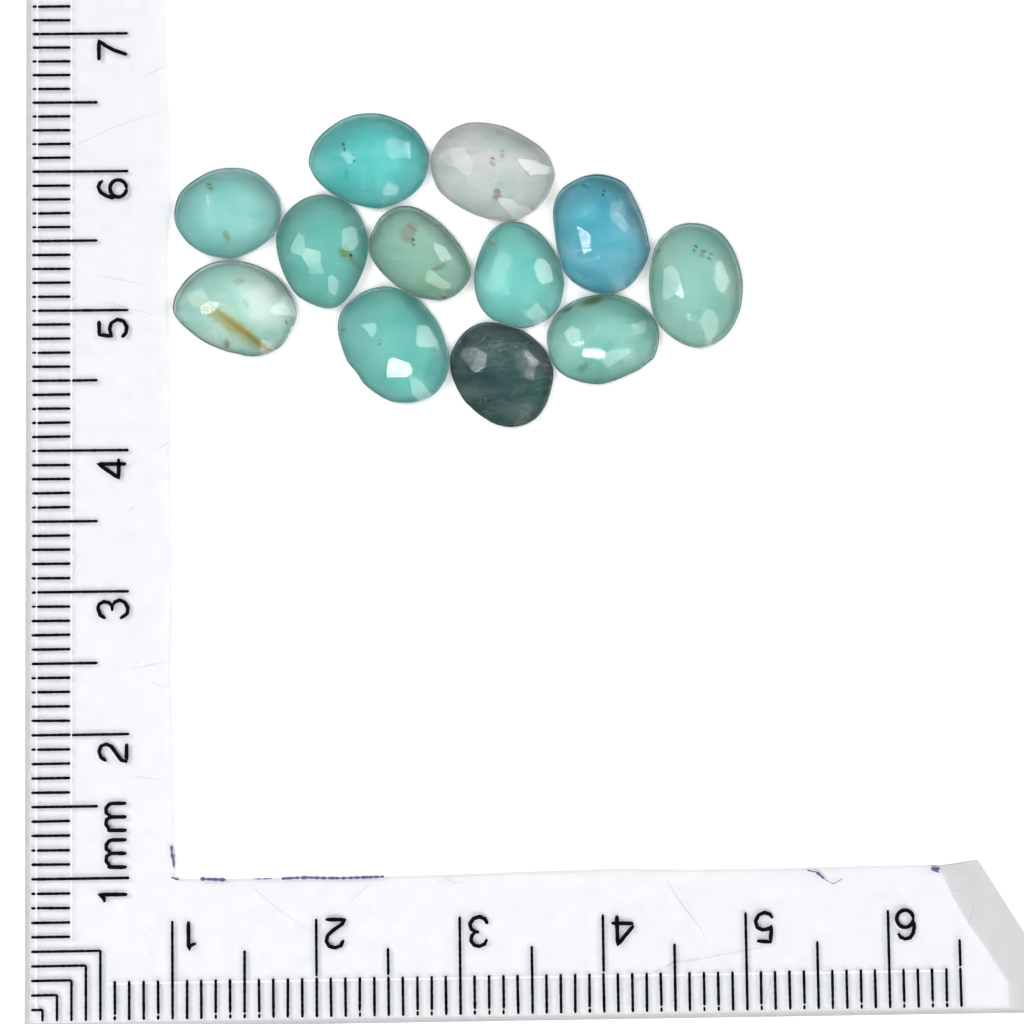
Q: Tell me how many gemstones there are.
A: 12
